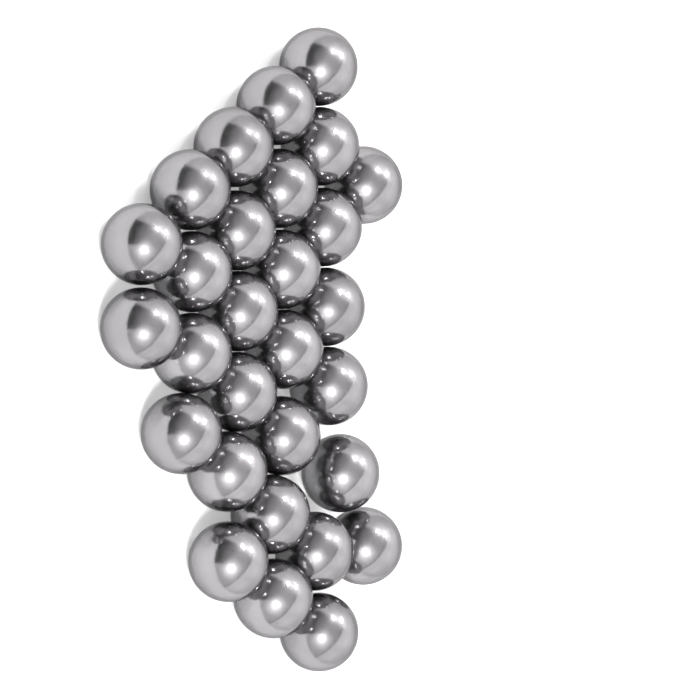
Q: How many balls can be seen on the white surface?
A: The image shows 29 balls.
